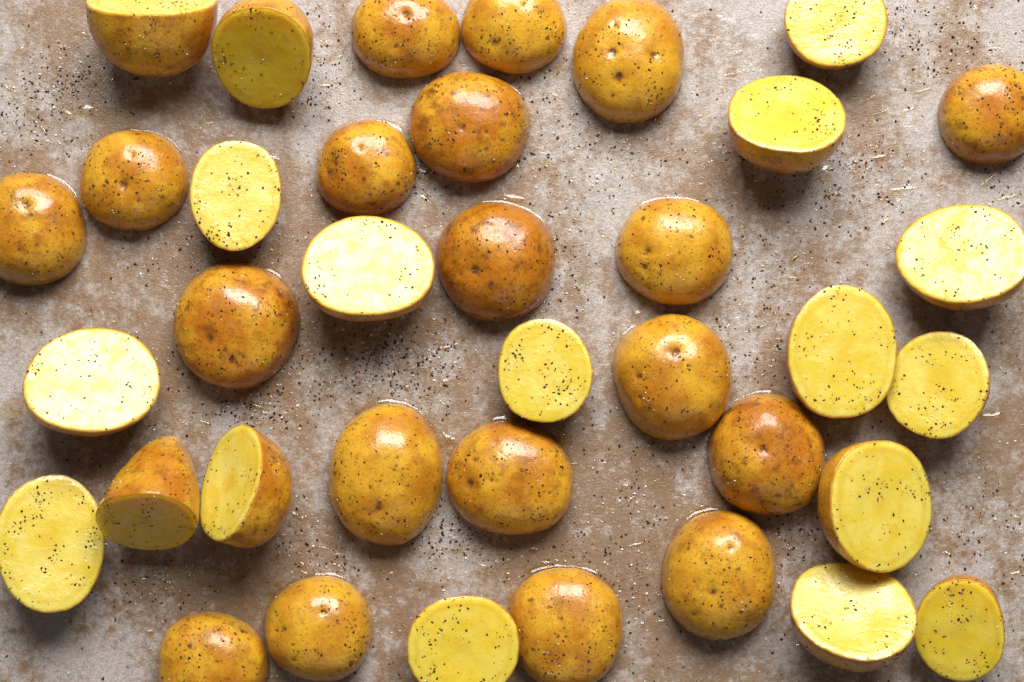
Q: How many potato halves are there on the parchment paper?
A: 37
